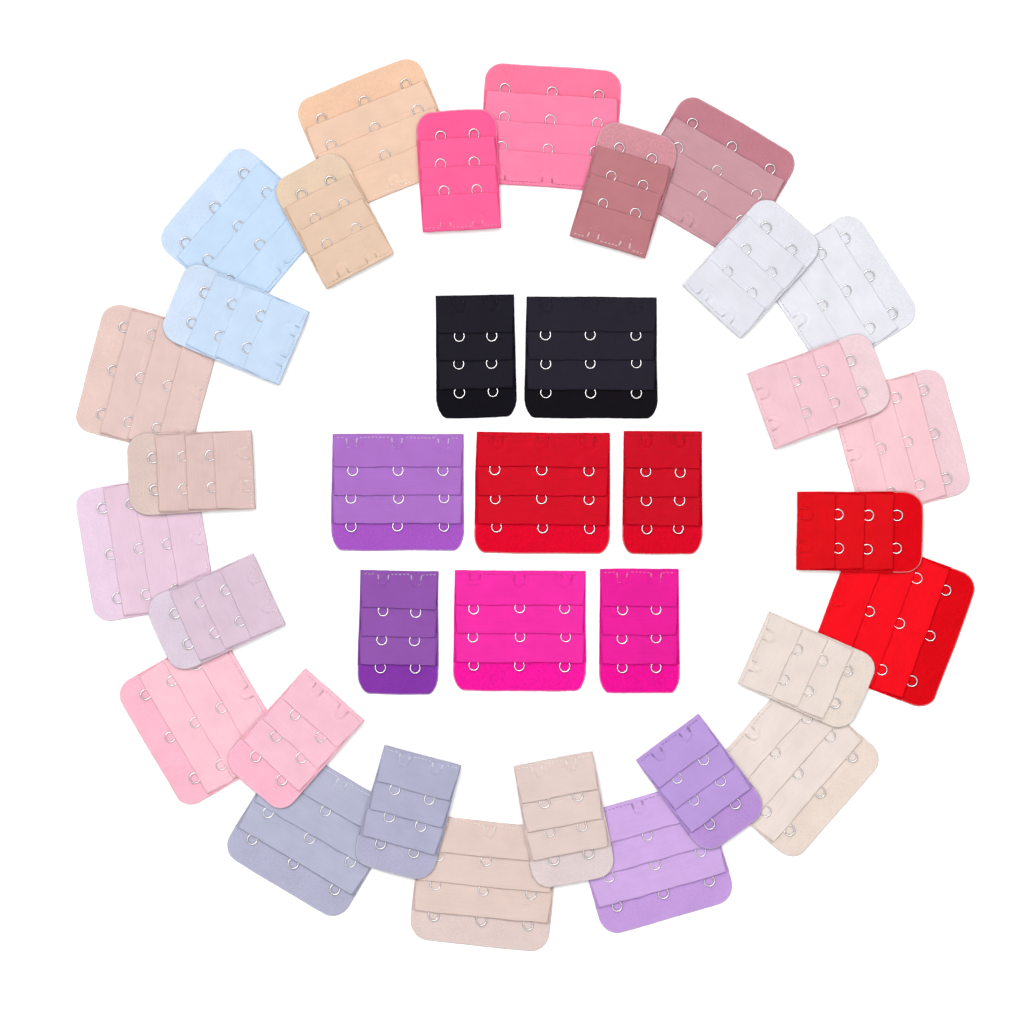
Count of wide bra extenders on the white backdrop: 18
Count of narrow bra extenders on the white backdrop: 18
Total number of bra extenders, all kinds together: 36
